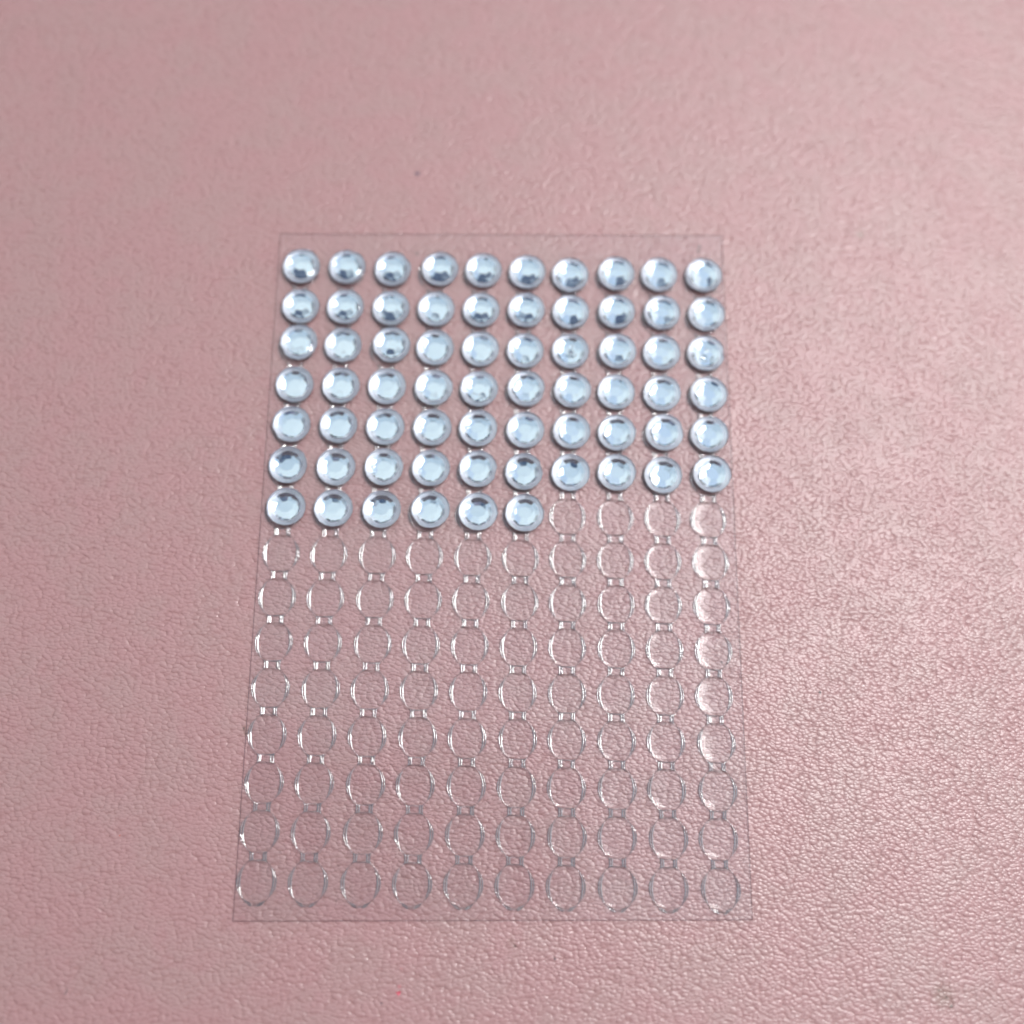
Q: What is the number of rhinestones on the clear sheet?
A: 66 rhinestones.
